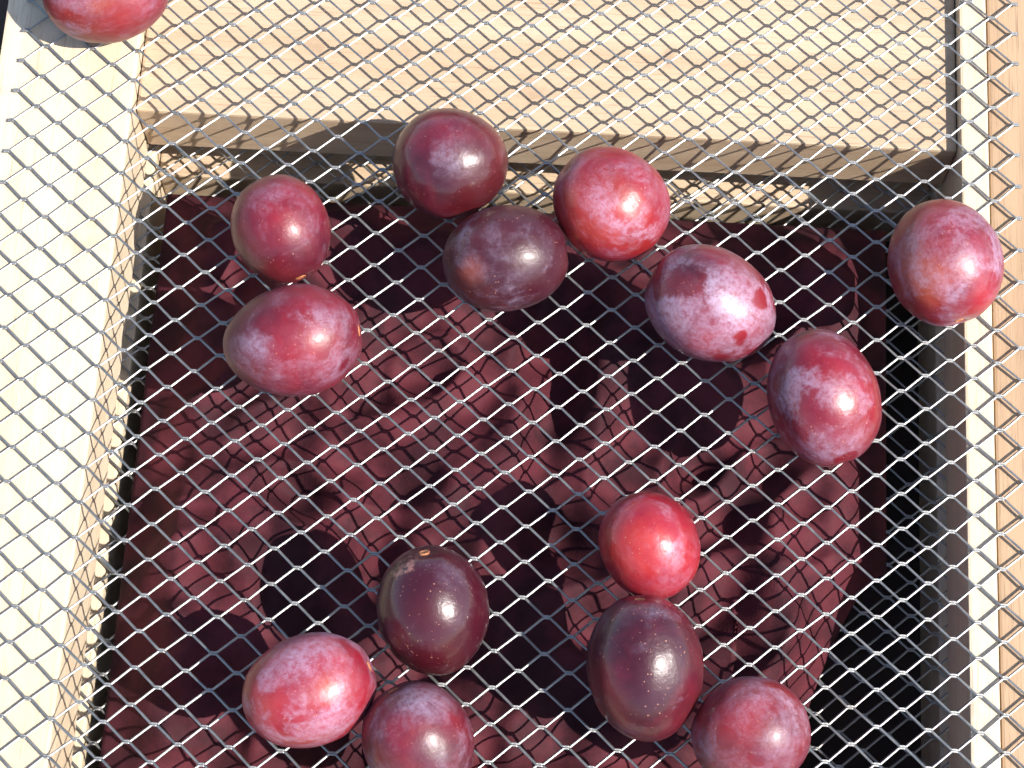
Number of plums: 15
